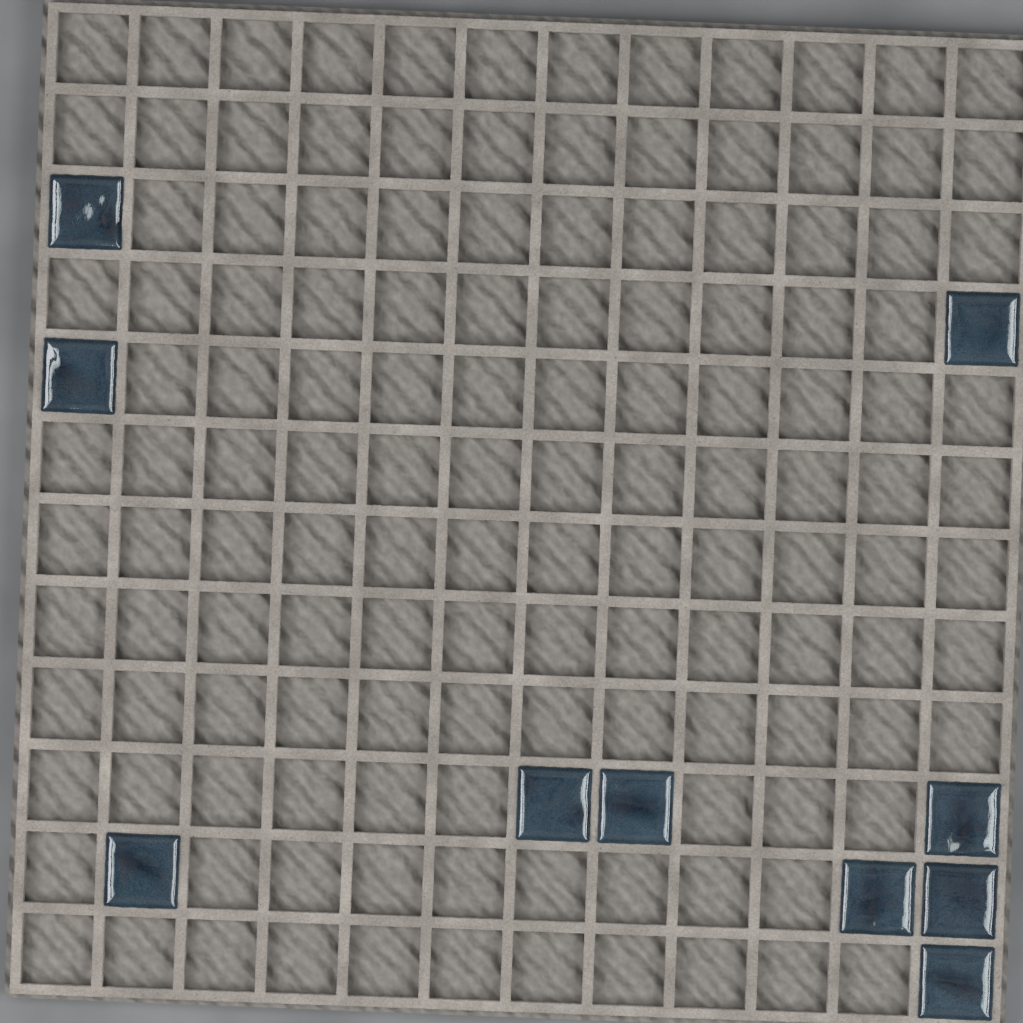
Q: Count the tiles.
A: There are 10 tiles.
